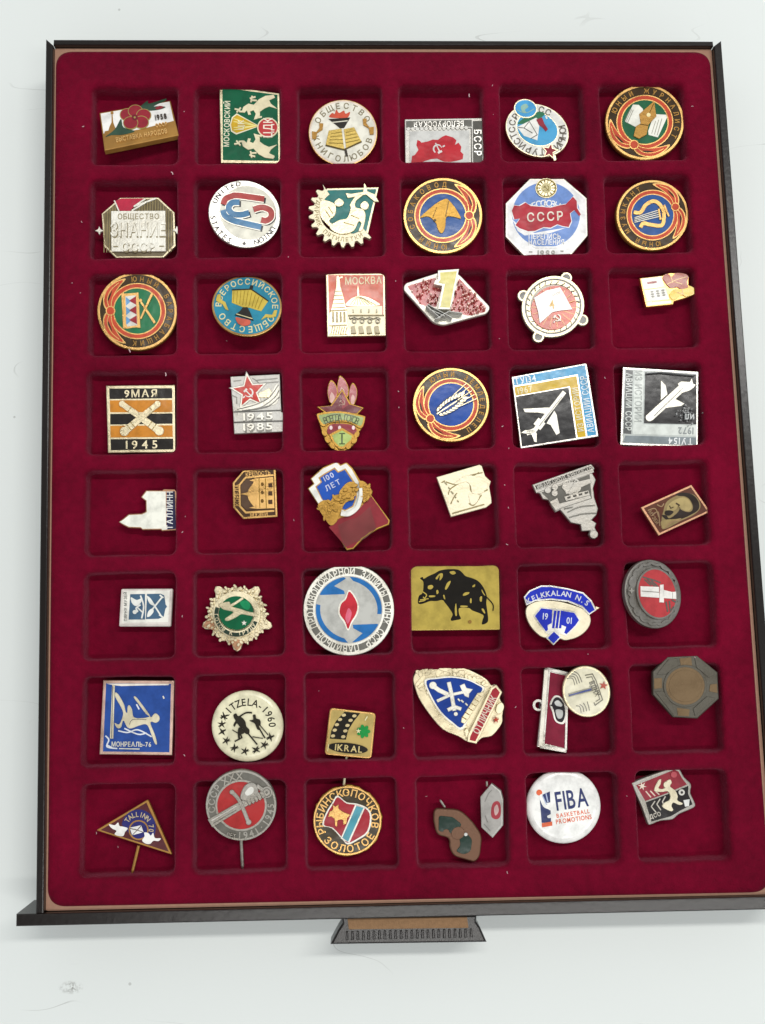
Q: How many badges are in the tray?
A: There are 50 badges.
